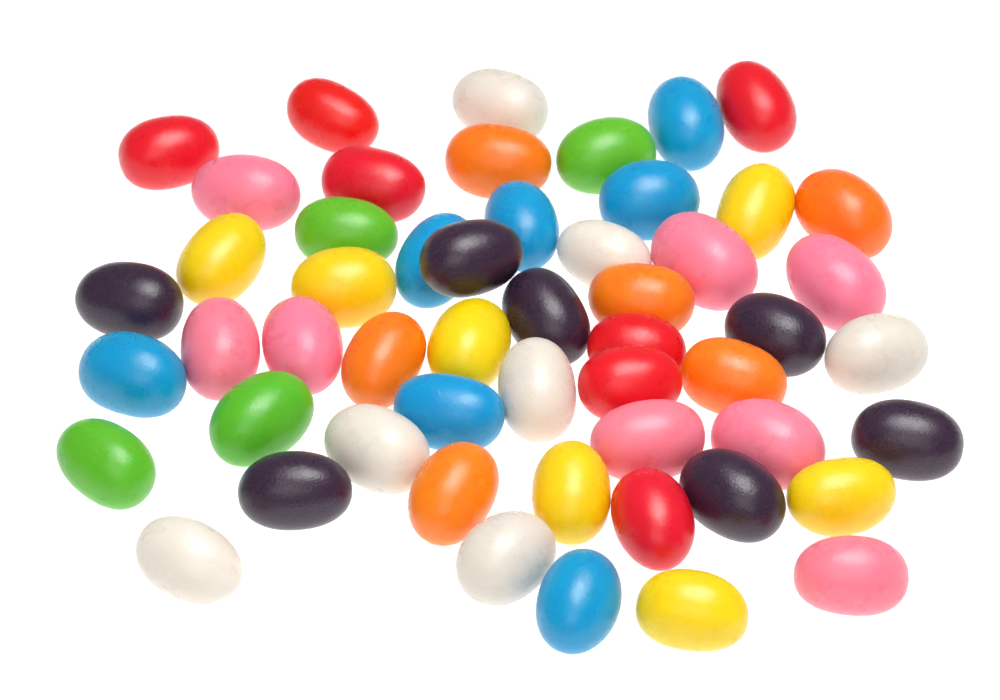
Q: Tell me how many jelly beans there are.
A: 53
